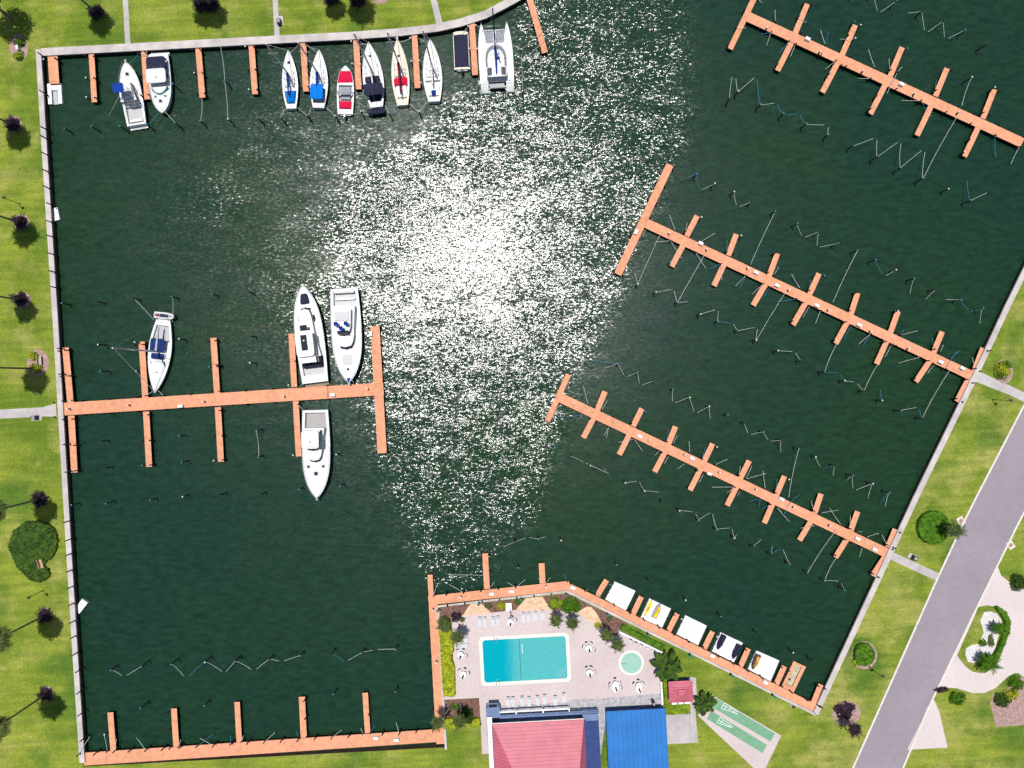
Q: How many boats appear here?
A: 14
